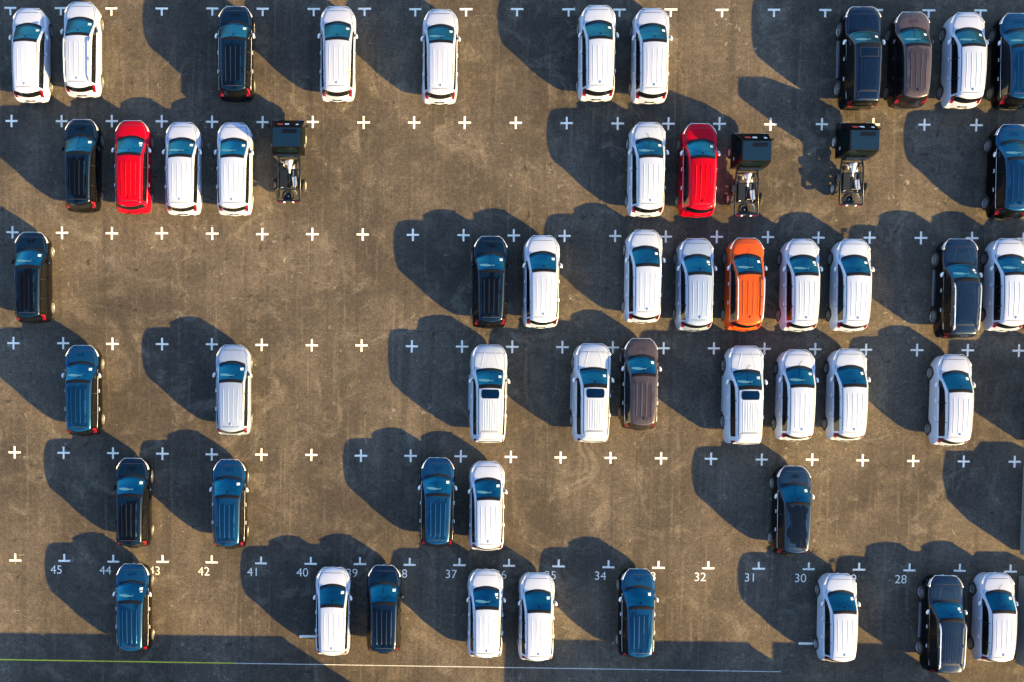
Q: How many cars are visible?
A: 51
